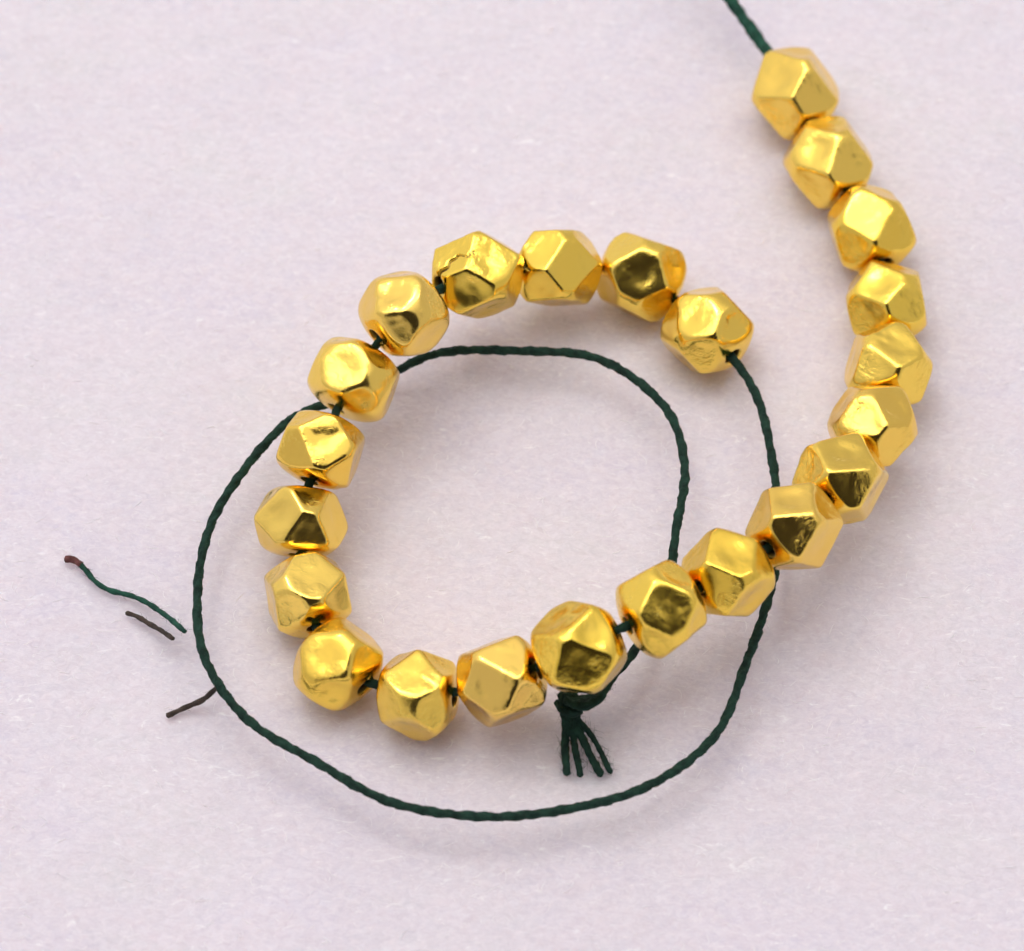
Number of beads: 23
